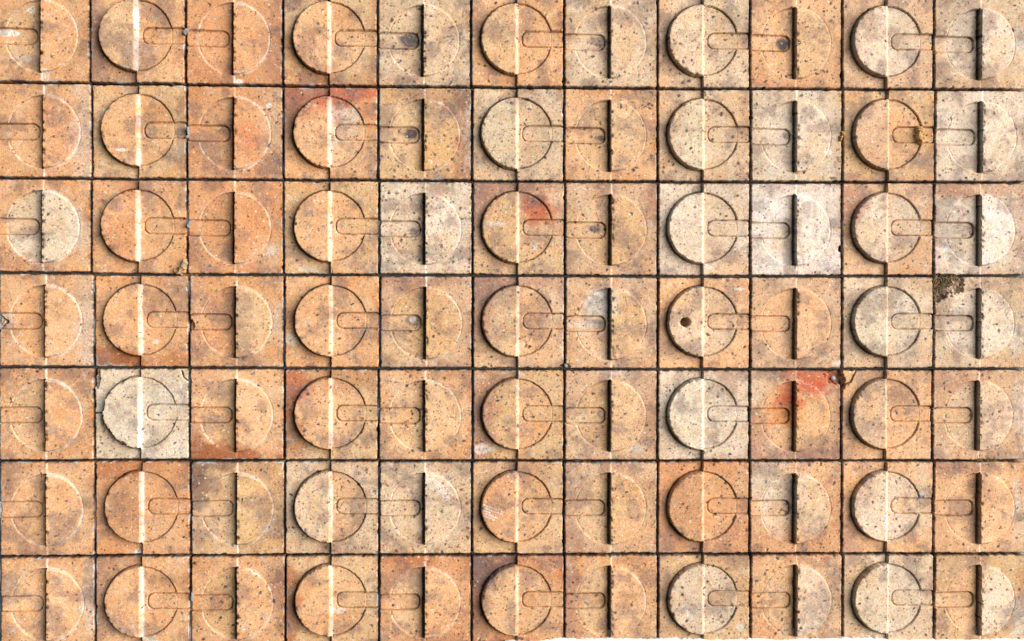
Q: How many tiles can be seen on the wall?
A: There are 77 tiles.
